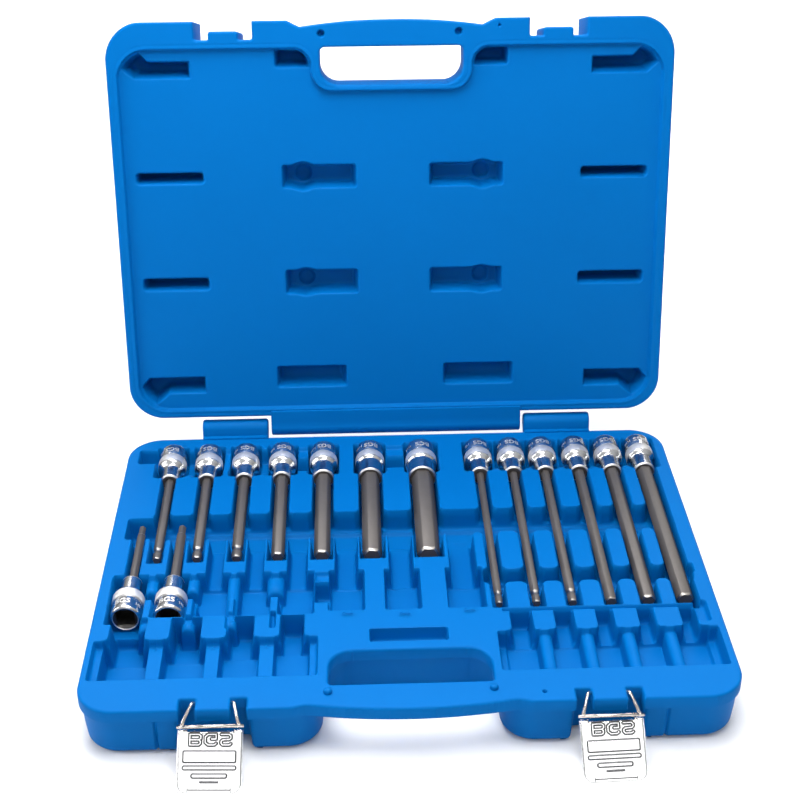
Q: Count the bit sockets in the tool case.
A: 15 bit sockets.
